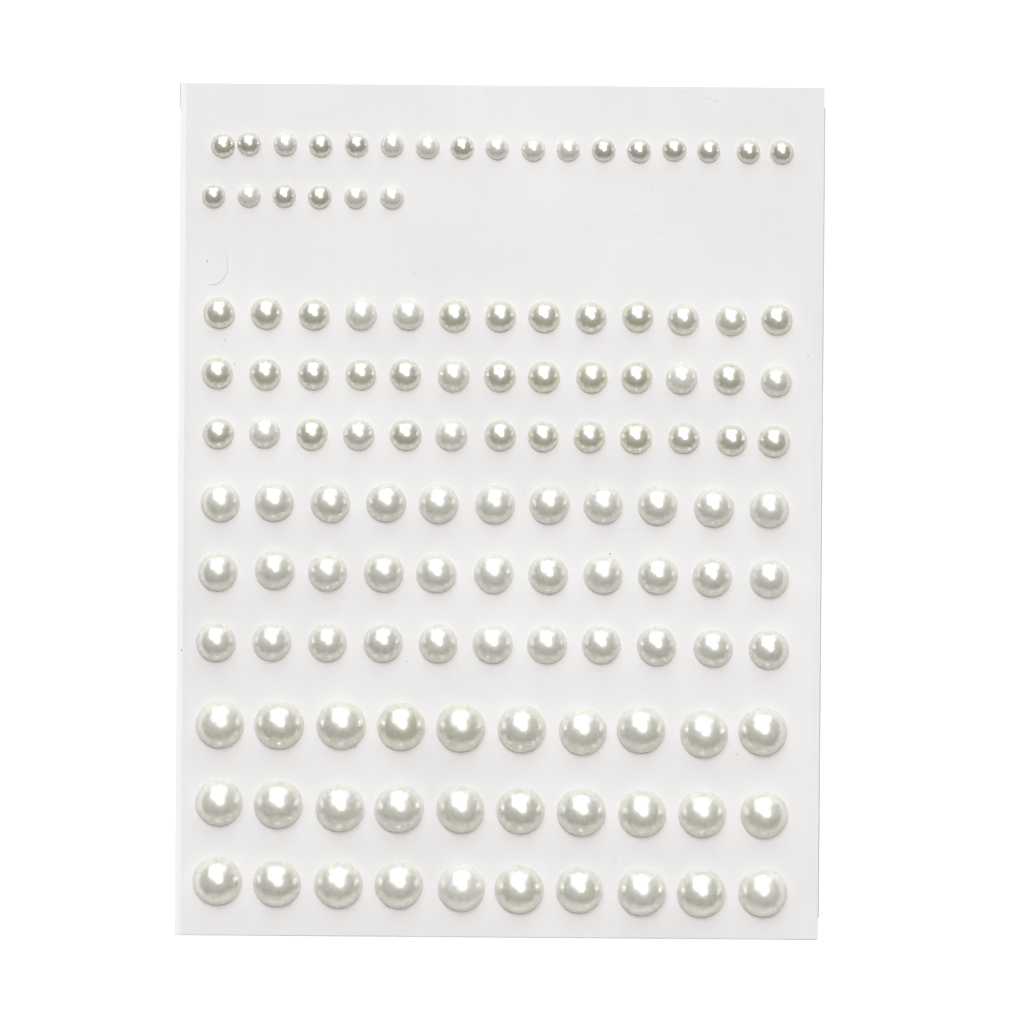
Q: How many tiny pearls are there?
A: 23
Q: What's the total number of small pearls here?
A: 39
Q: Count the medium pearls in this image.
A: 33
